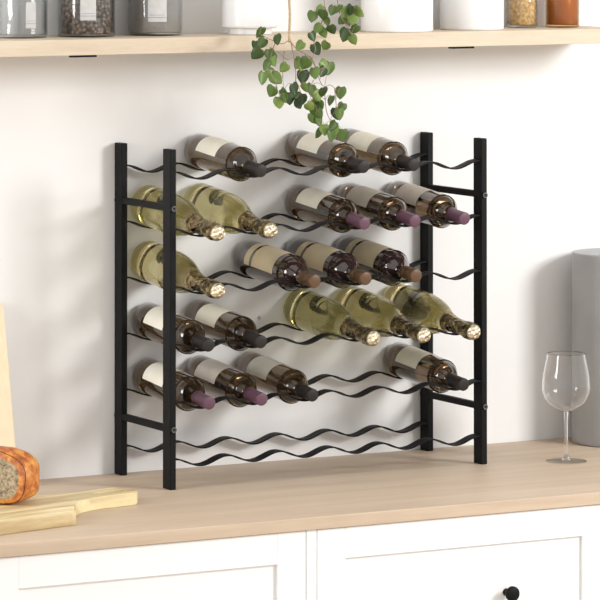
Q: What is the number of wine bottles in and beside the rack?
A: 21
